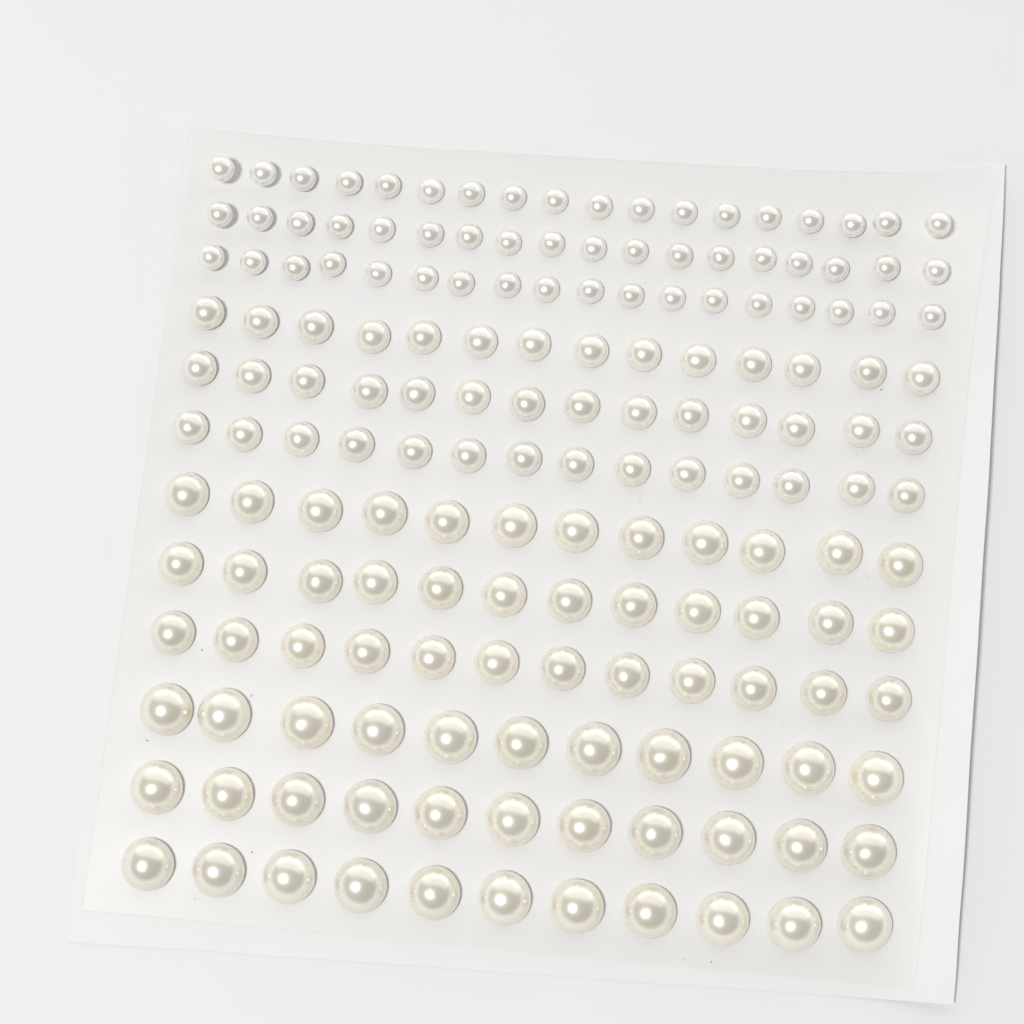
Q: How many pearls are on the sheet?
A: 165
